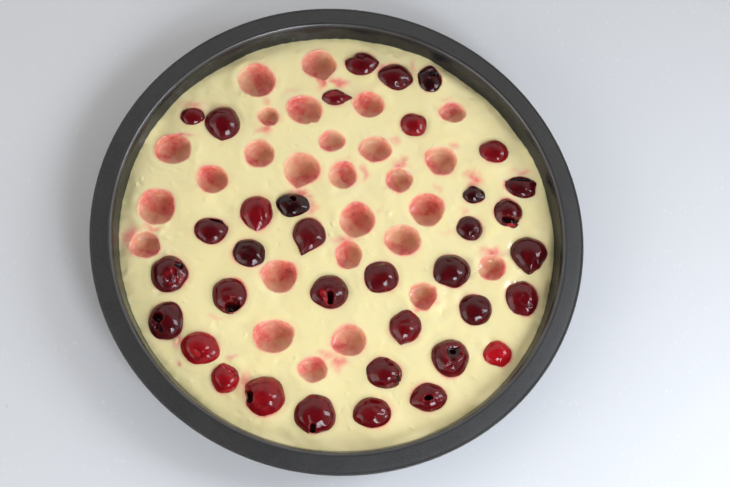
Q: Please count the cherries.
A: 36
